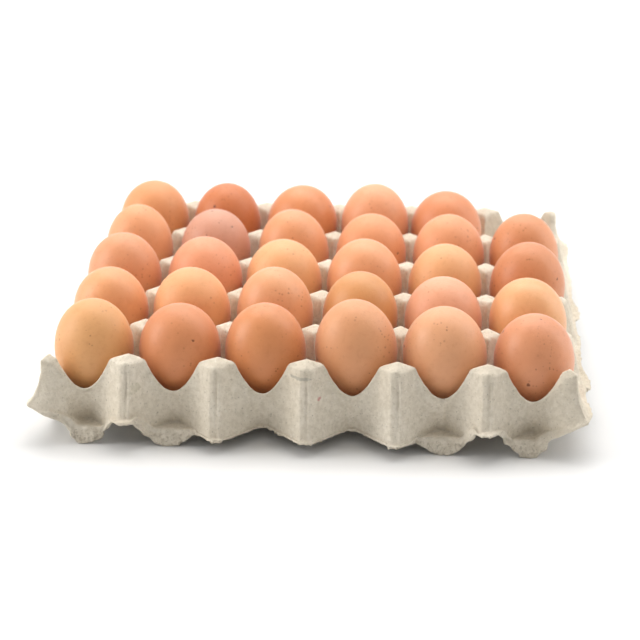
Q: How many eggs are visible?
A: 29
